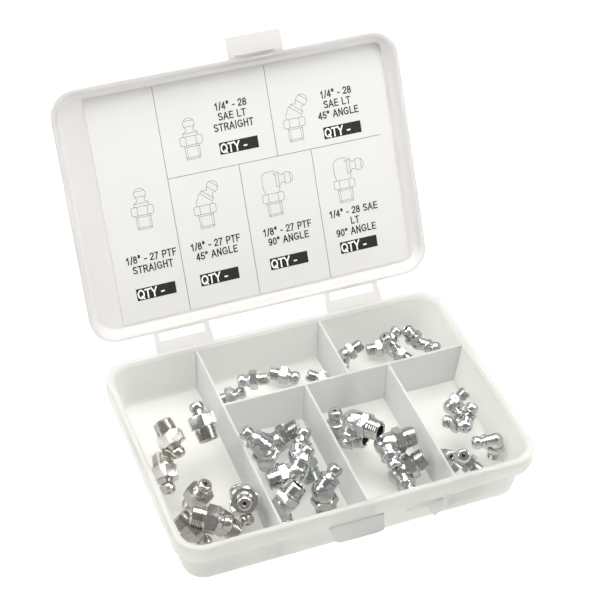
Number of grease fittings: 32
